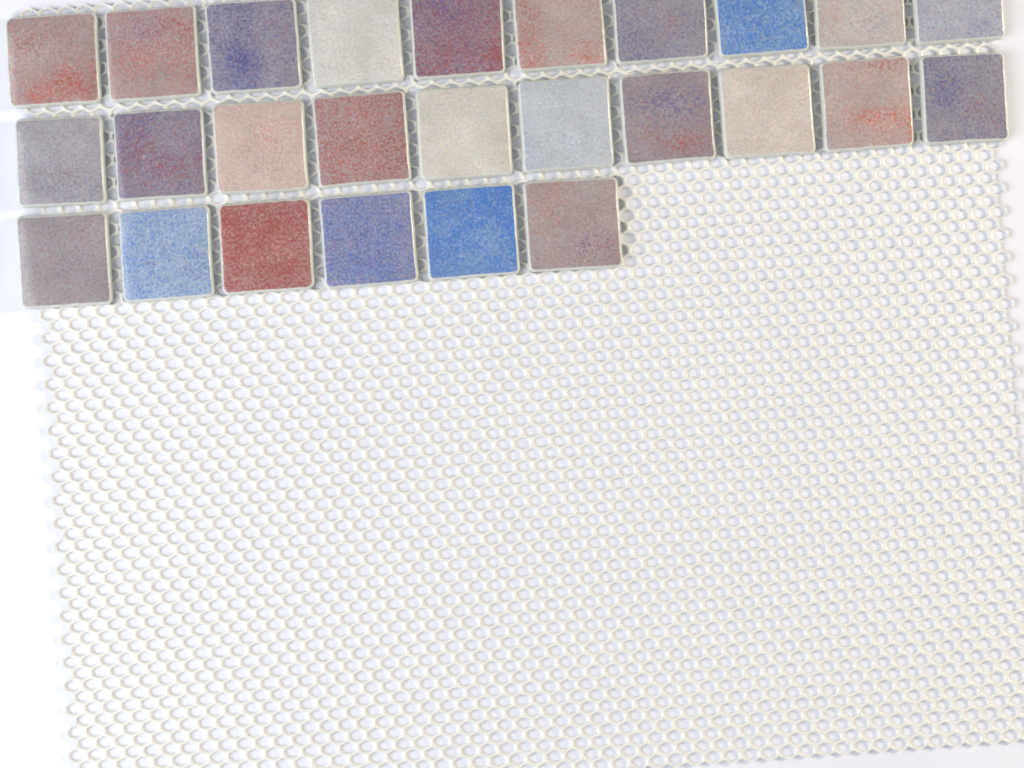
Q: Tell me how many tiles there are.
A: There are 26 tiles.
